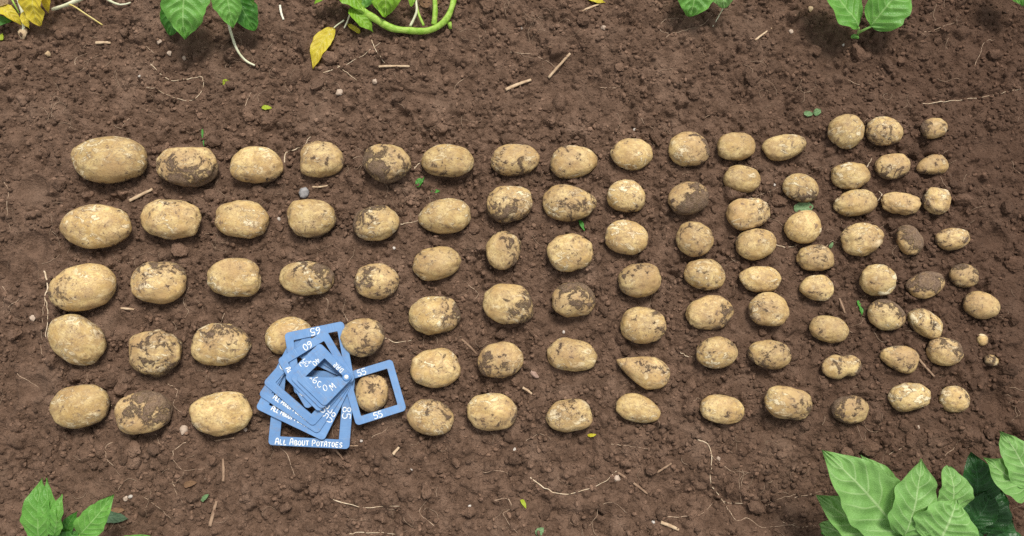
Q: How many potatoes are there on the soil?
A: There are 96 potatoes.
